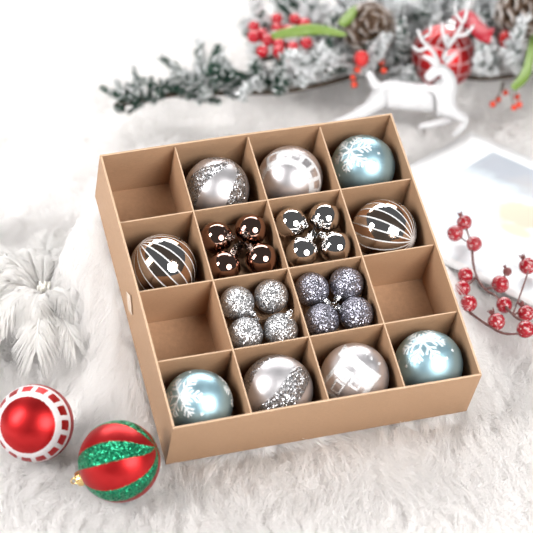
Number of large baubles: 12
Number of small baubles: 16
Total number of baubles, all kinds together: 28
